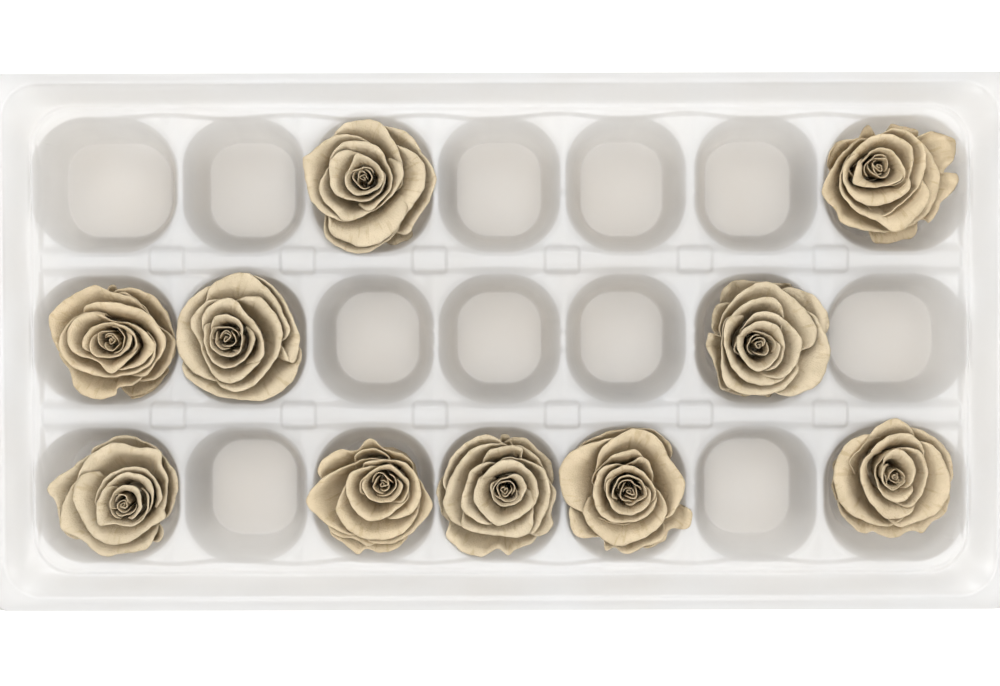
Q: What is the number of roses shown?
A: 10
